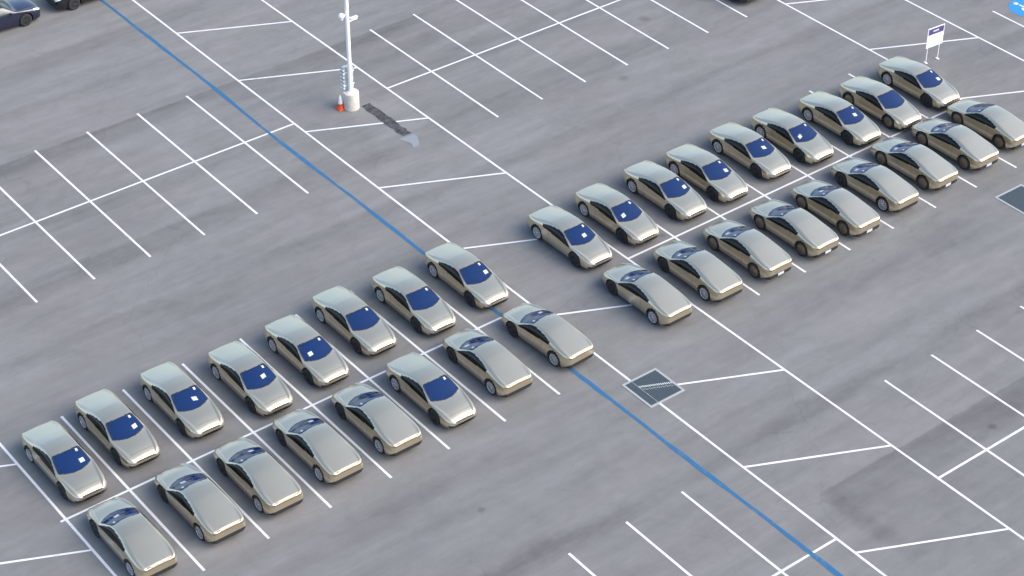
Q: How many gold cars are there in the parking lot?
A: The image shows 34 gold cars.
